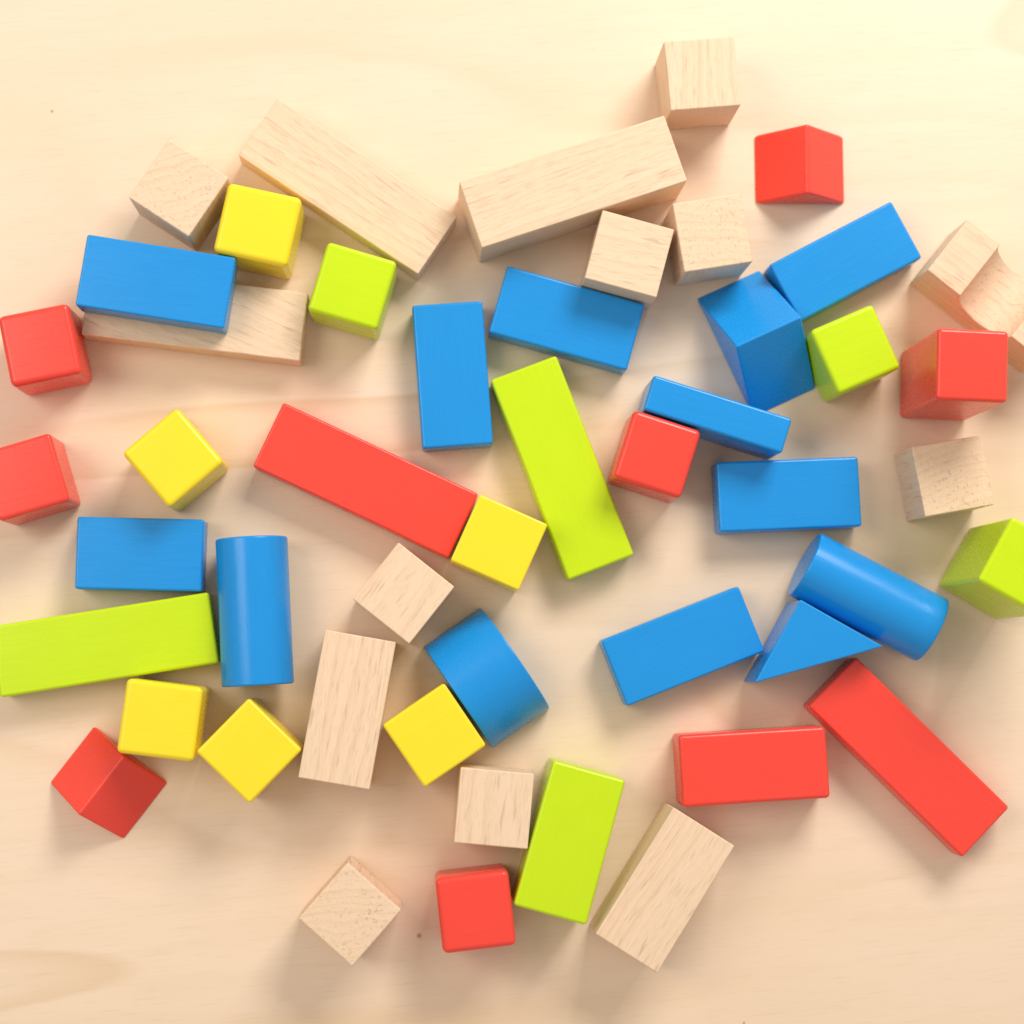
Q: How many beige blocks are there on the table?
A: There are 14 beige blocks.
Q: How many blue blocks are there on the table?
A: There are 13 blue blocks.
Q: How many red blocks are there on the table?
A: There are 10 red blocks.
